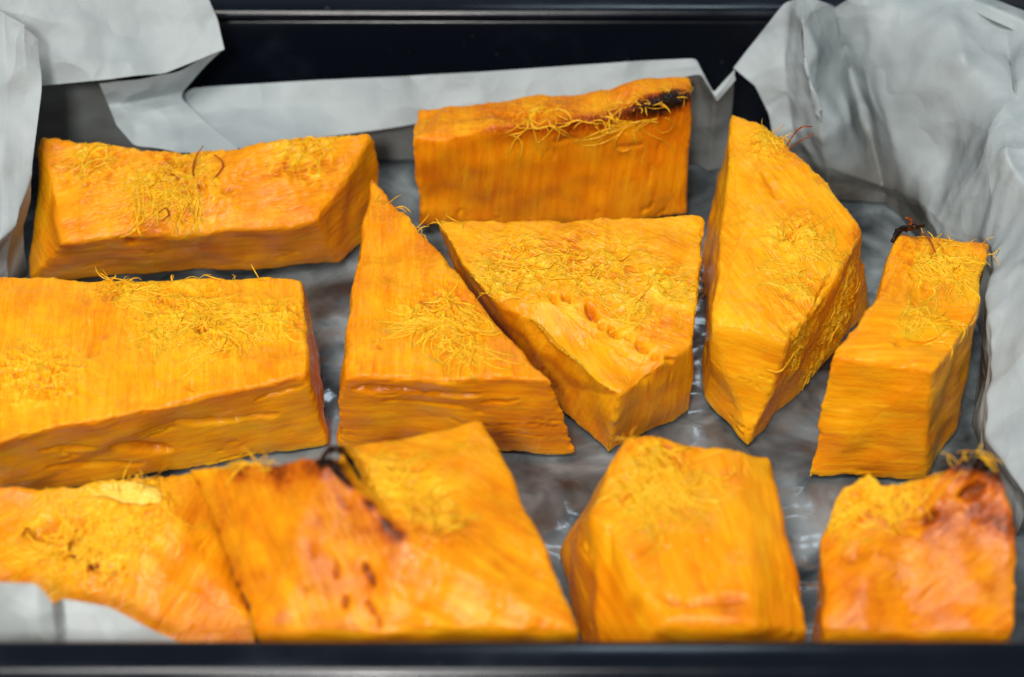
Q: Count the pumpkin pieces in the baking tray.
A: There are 11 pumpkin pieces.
